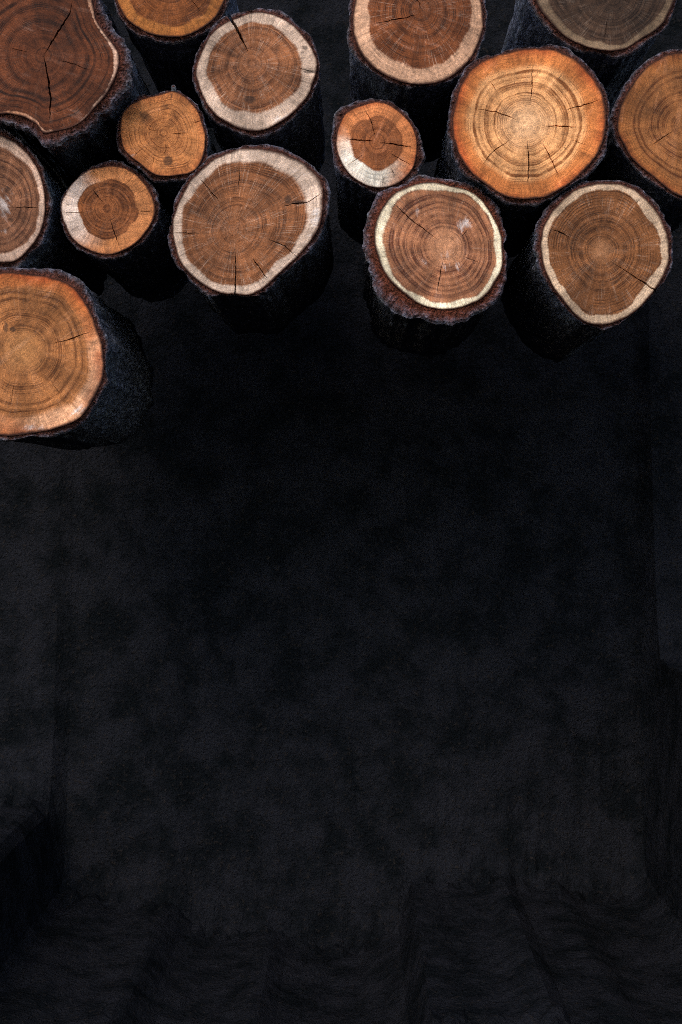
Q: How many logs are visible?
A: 15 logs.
